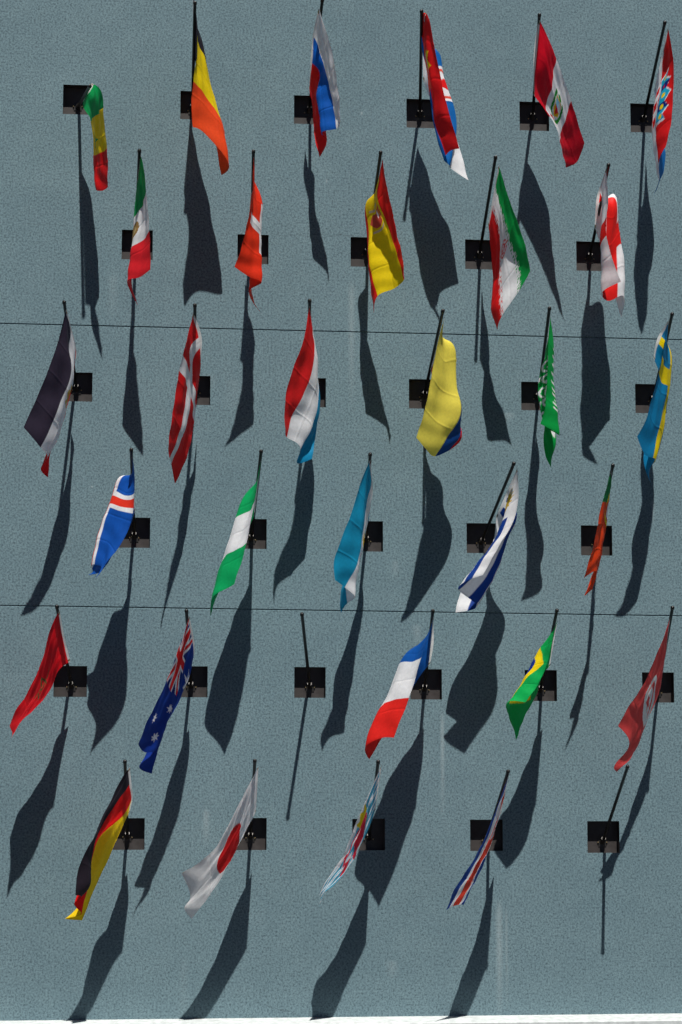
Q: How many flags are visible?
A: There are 31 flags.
